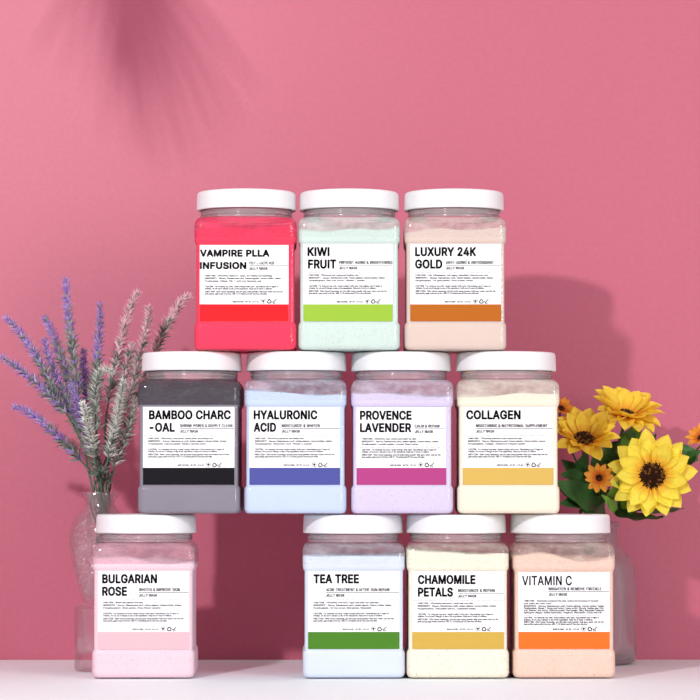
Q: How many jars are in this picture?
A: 11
